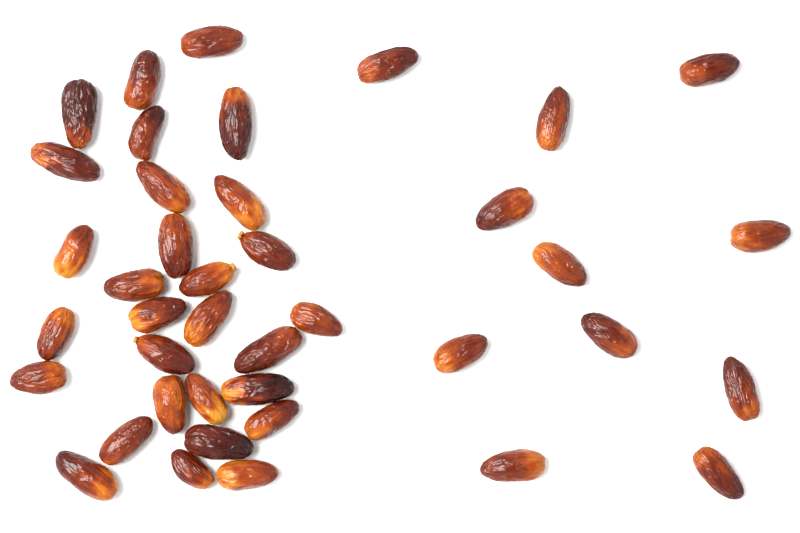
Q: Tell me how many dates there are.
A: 40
